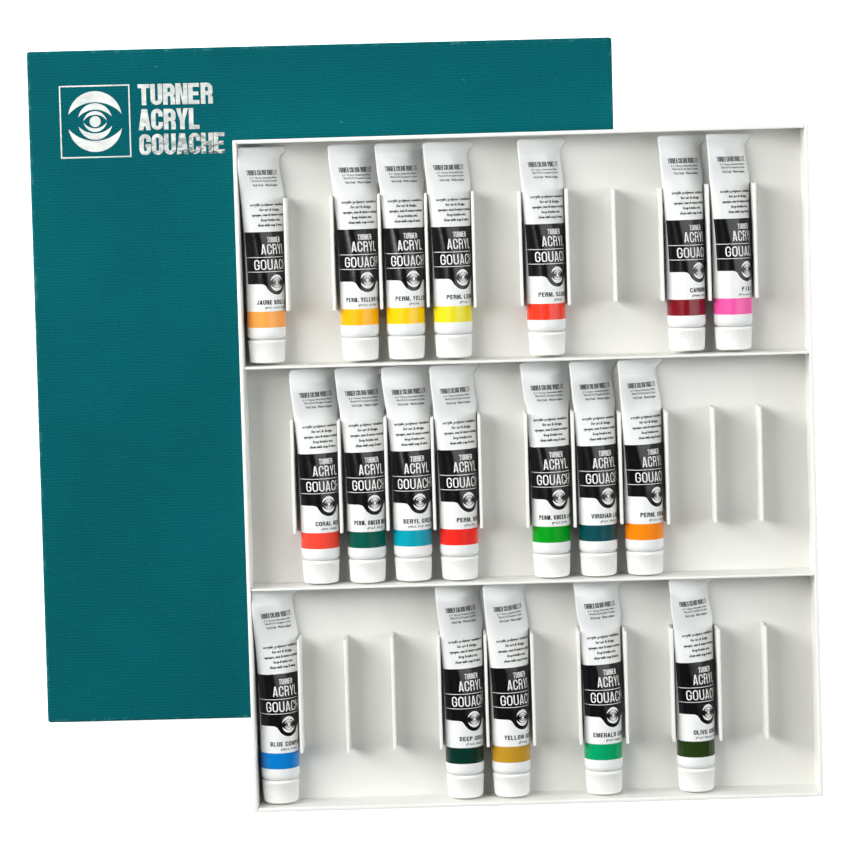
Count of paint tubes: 19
